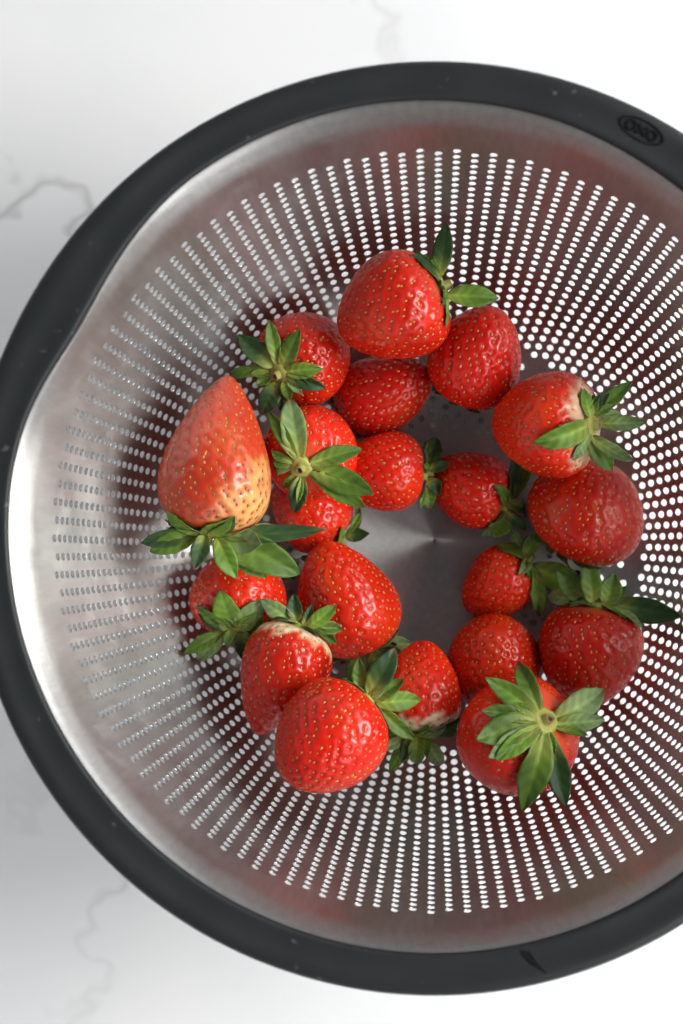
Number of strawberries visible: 20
